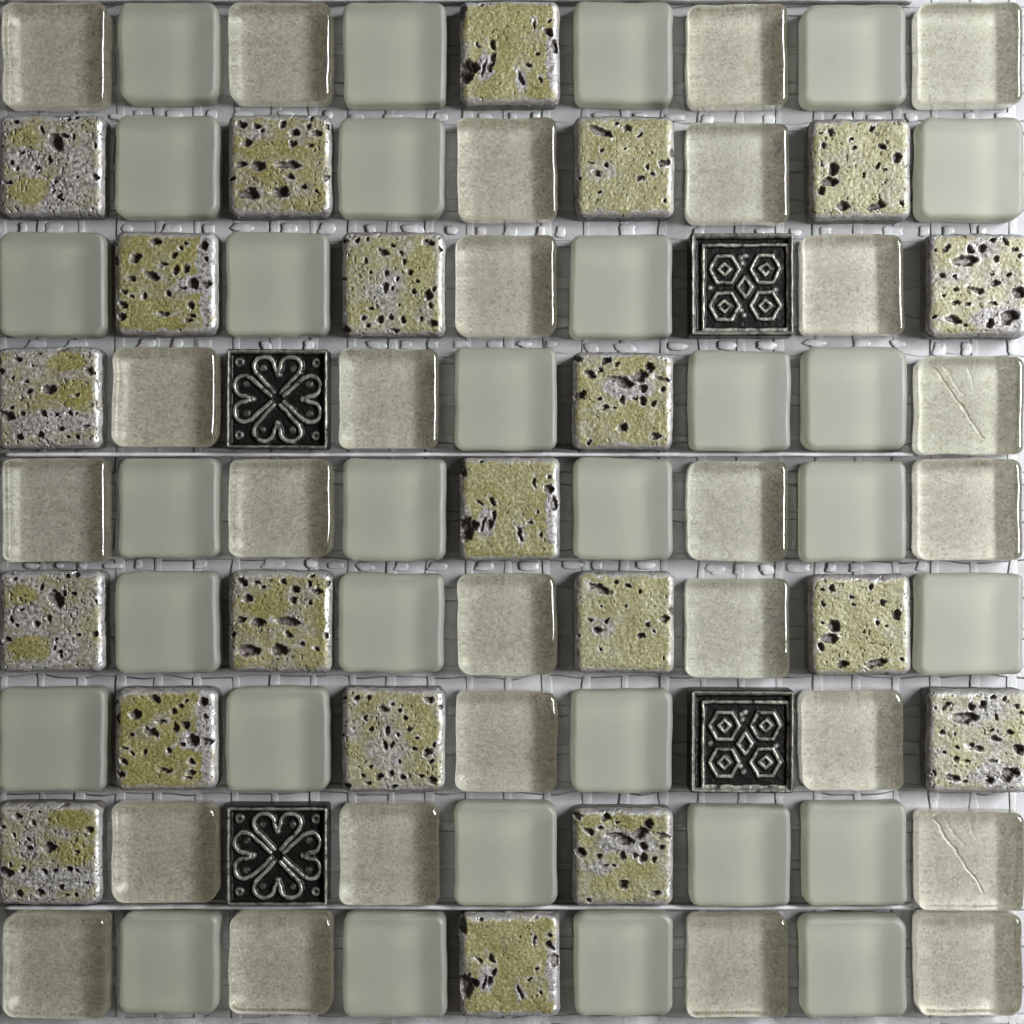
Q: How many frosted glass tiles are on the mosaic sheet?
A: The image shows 30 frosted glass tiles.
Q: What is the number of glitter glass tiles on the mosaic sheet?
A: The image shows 26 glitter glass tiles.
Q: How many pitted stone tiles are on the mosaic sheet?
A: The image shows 21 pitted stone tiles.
